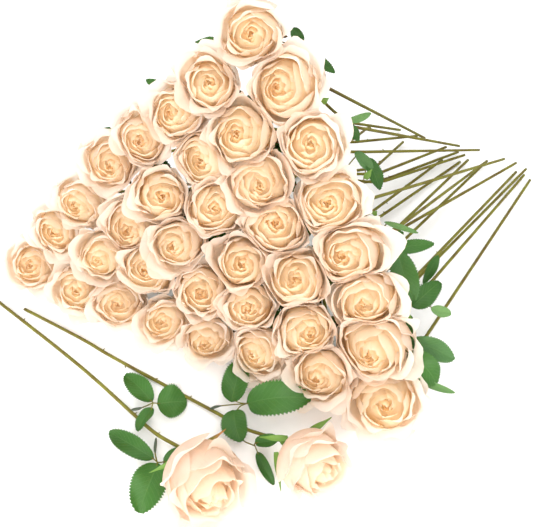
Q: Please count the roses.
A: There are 38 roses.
